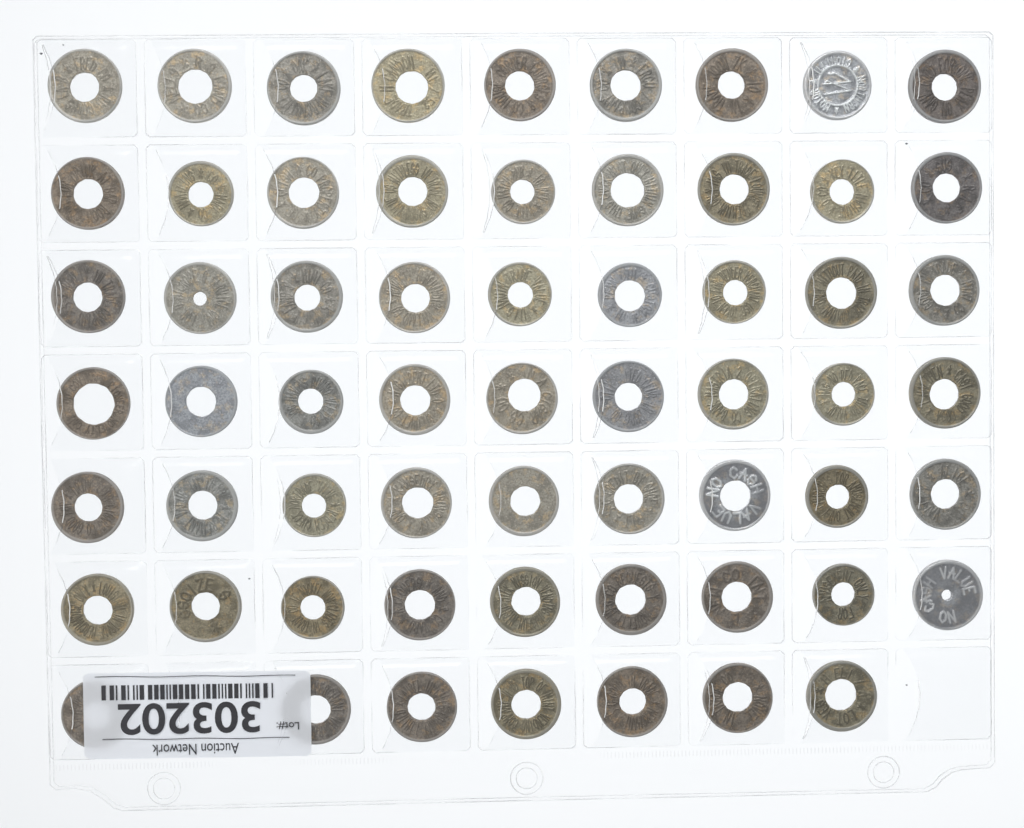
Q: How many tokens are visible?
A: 61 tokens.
